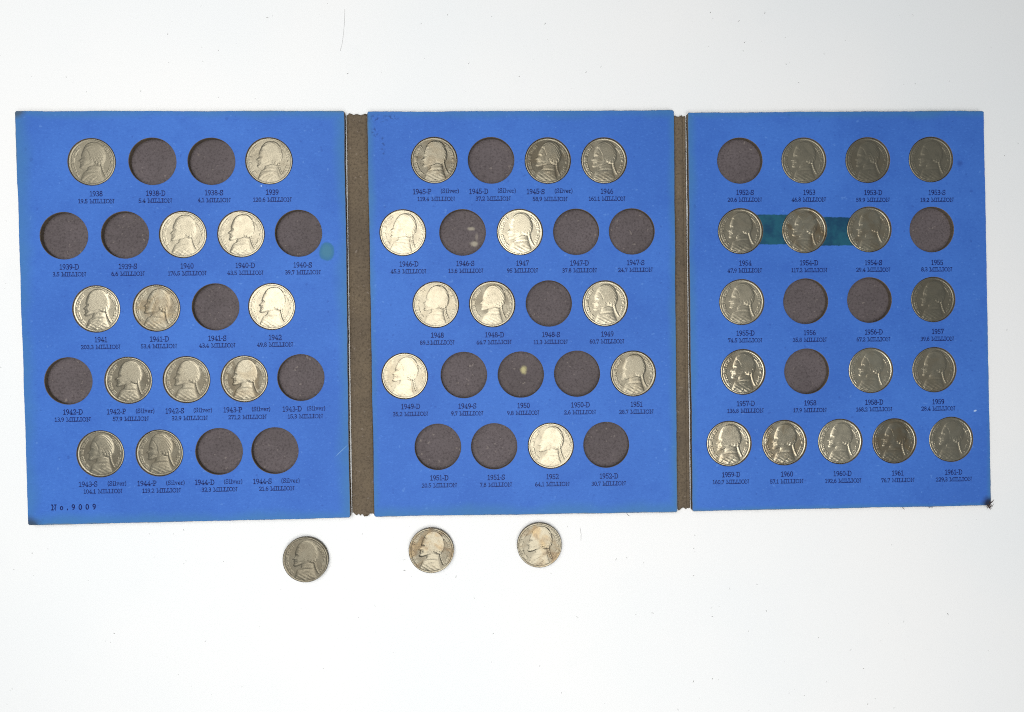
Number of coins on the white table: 42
